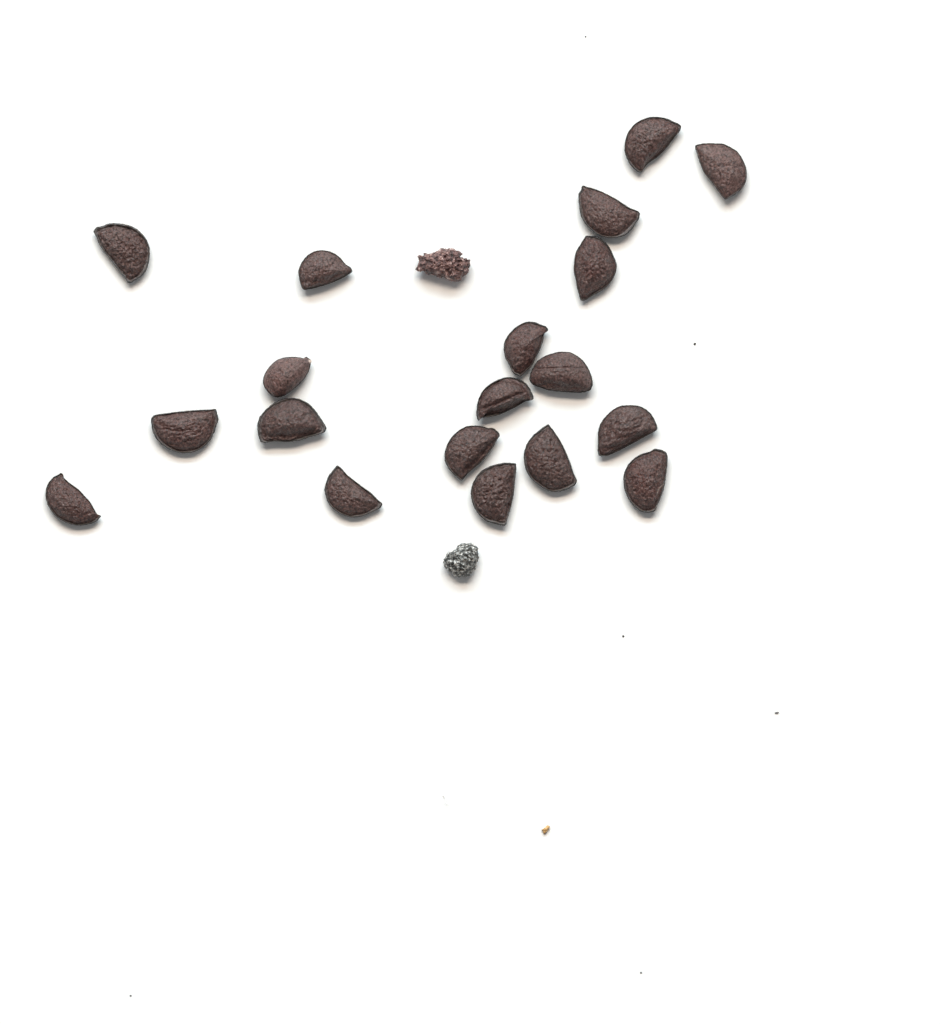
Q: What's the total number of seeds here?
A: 19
